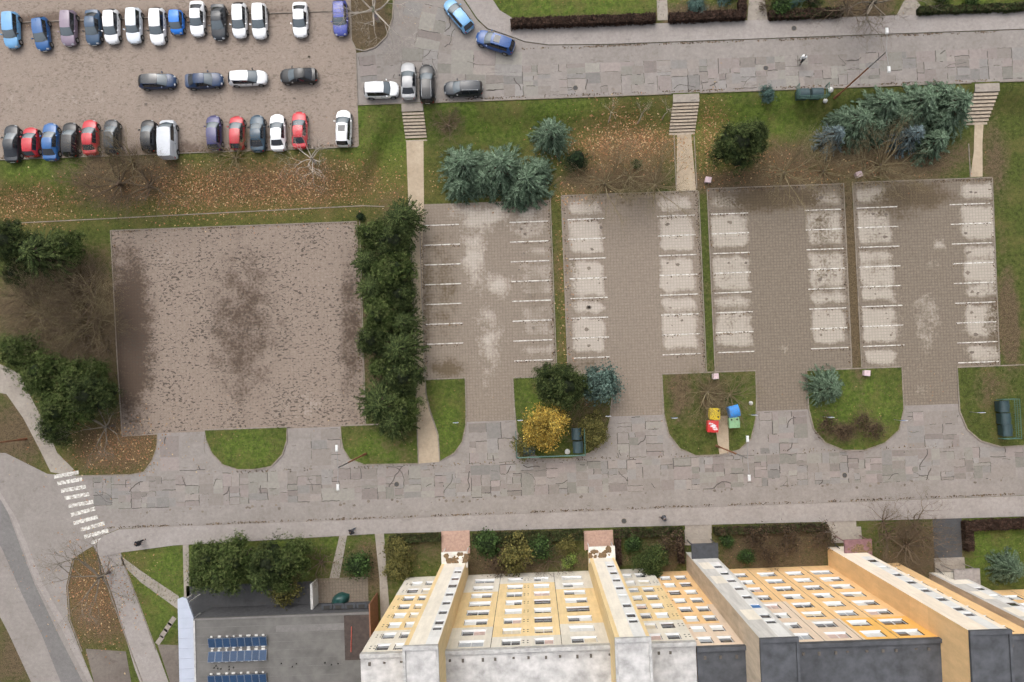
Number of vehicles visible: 38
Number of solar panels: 24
